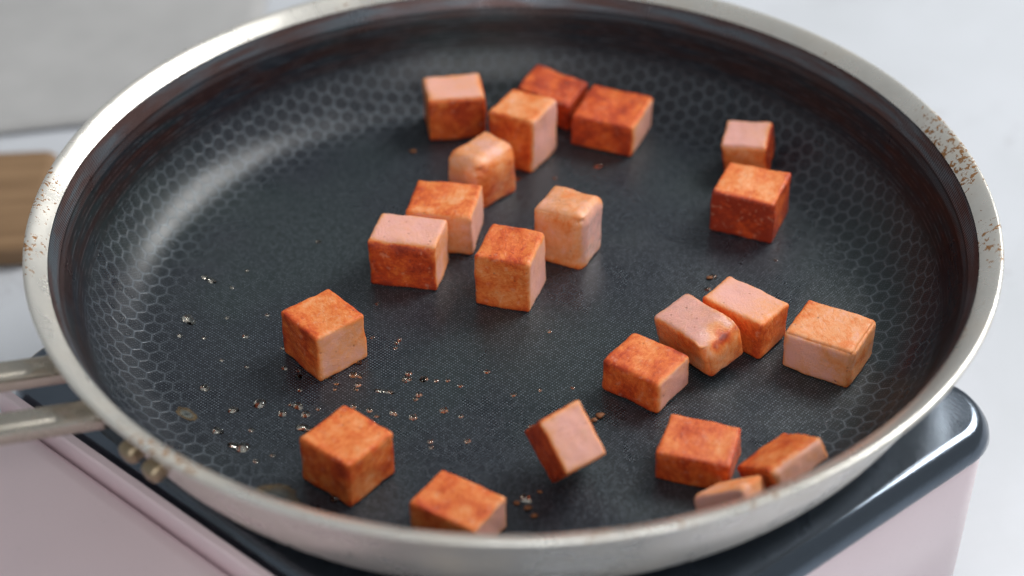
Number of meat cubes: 22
